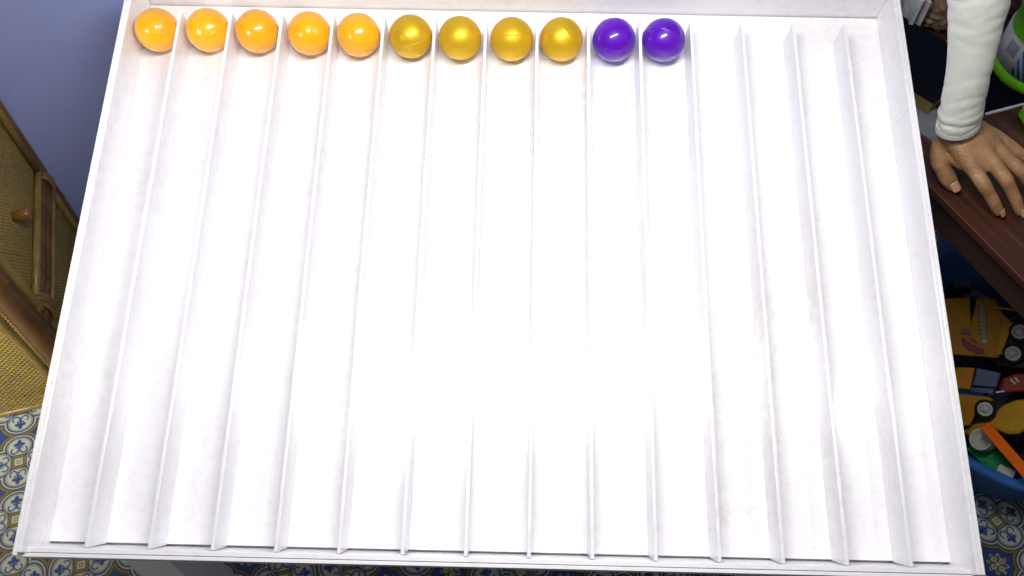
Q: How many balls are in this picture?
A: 11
